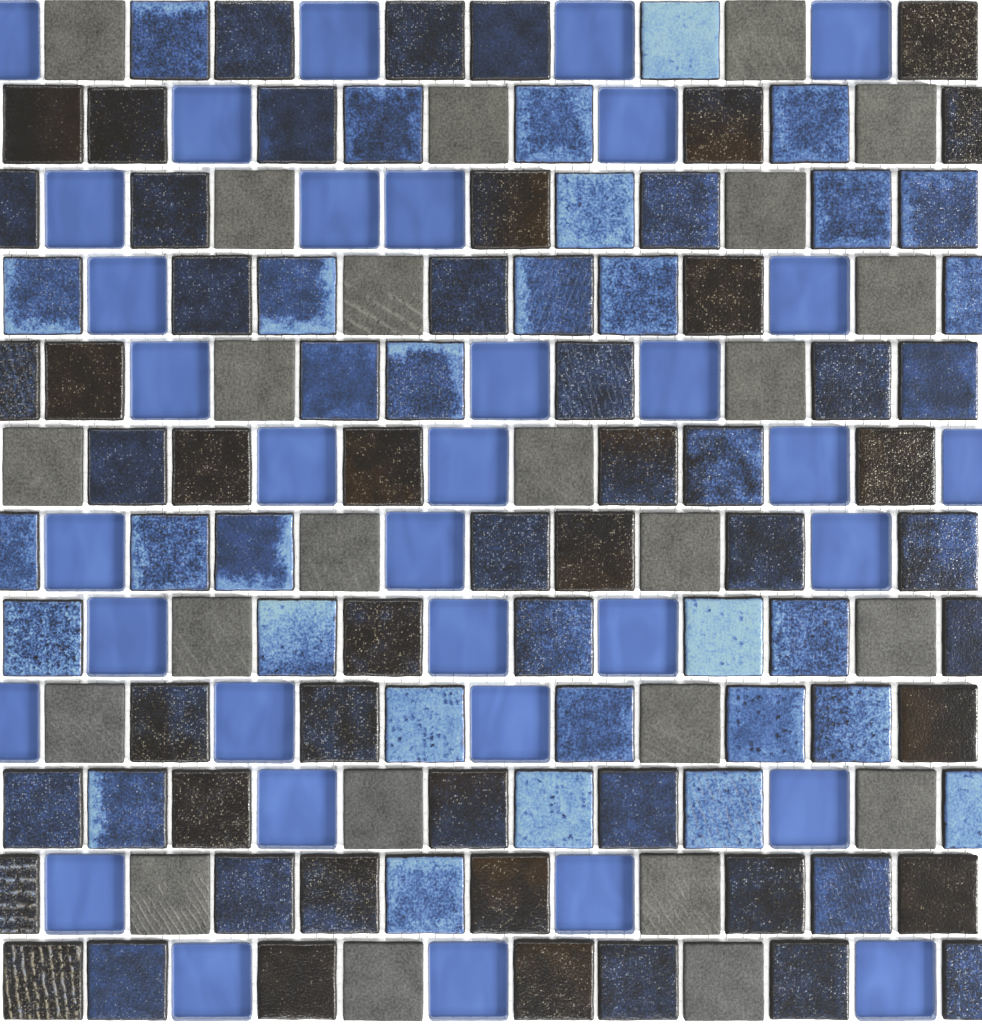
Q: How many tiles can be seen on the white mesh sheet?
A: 144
